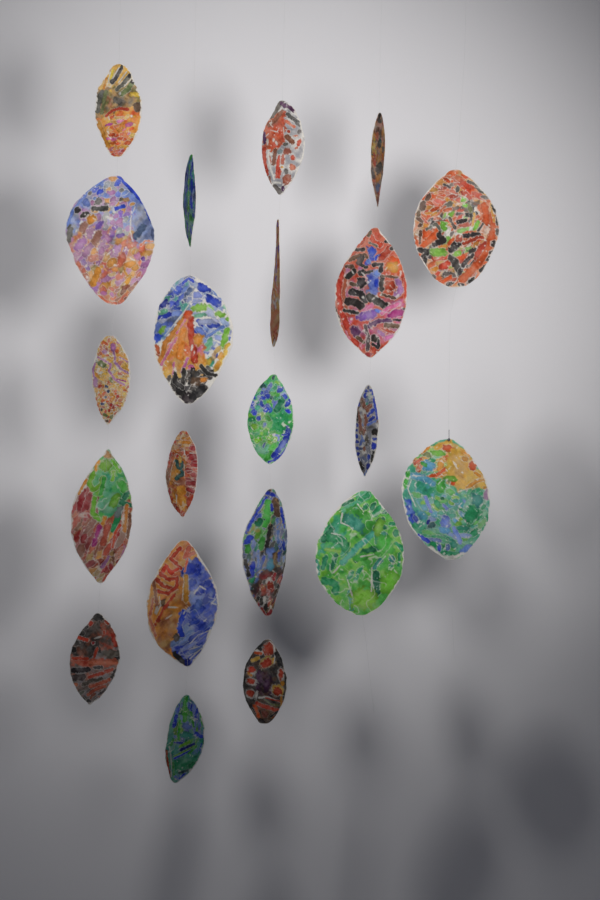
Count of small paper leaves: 11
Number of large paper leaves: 10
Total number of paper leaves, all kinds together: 21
